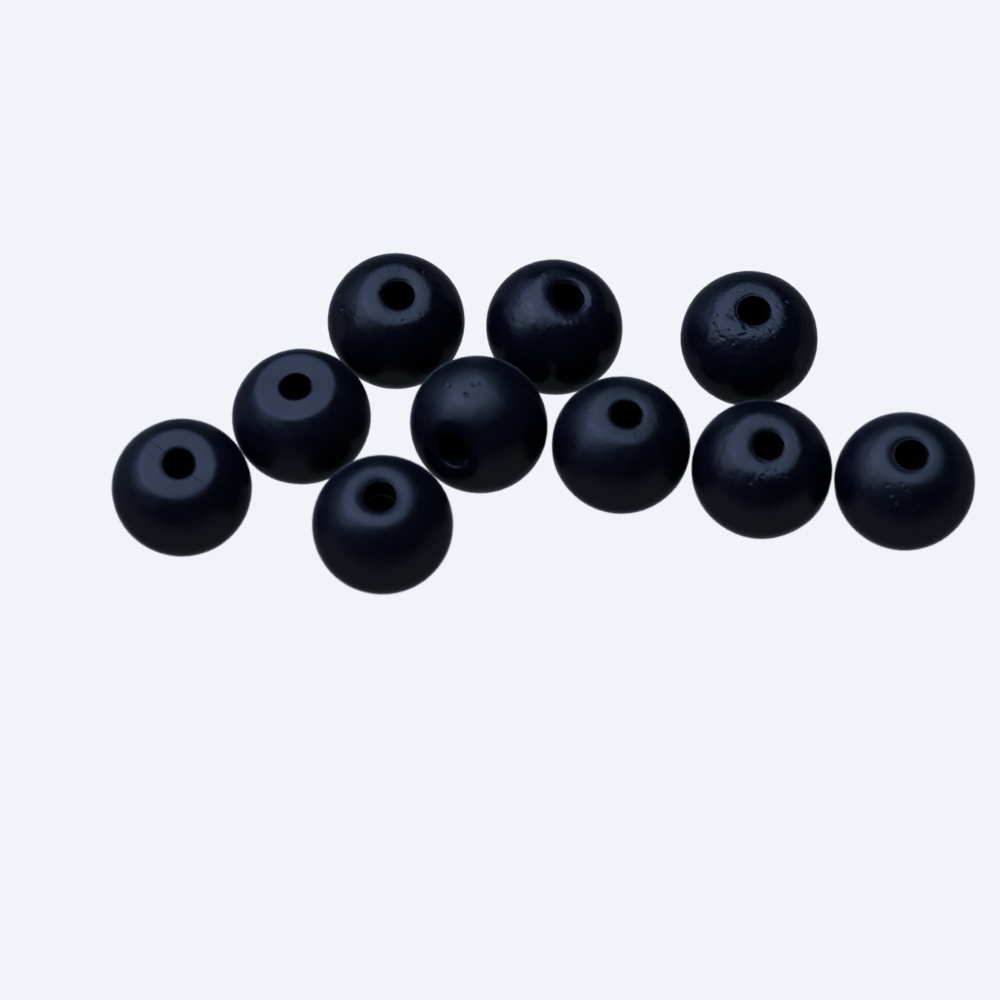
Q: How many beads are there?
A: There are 10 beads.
